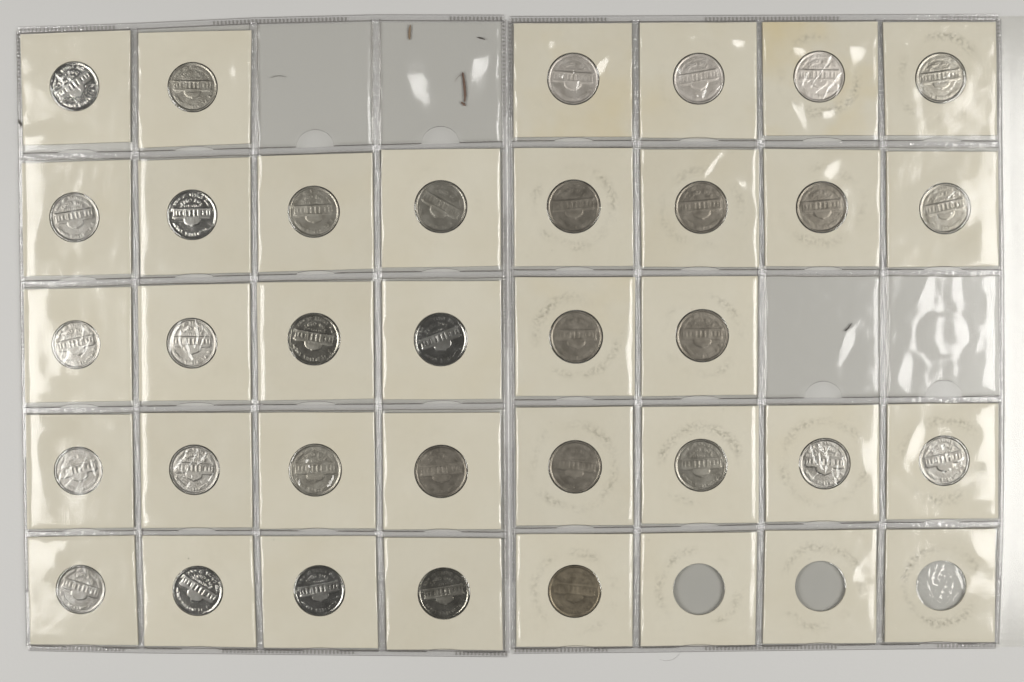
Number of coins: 33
